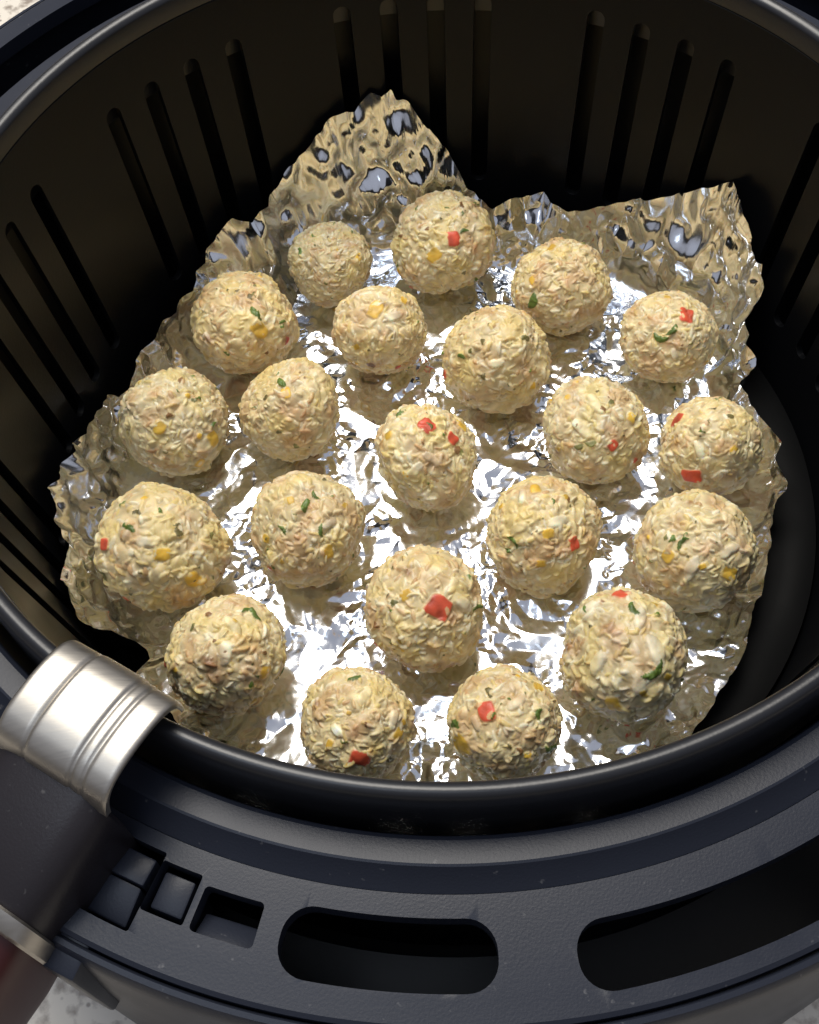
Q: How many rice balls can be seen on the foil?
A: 21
